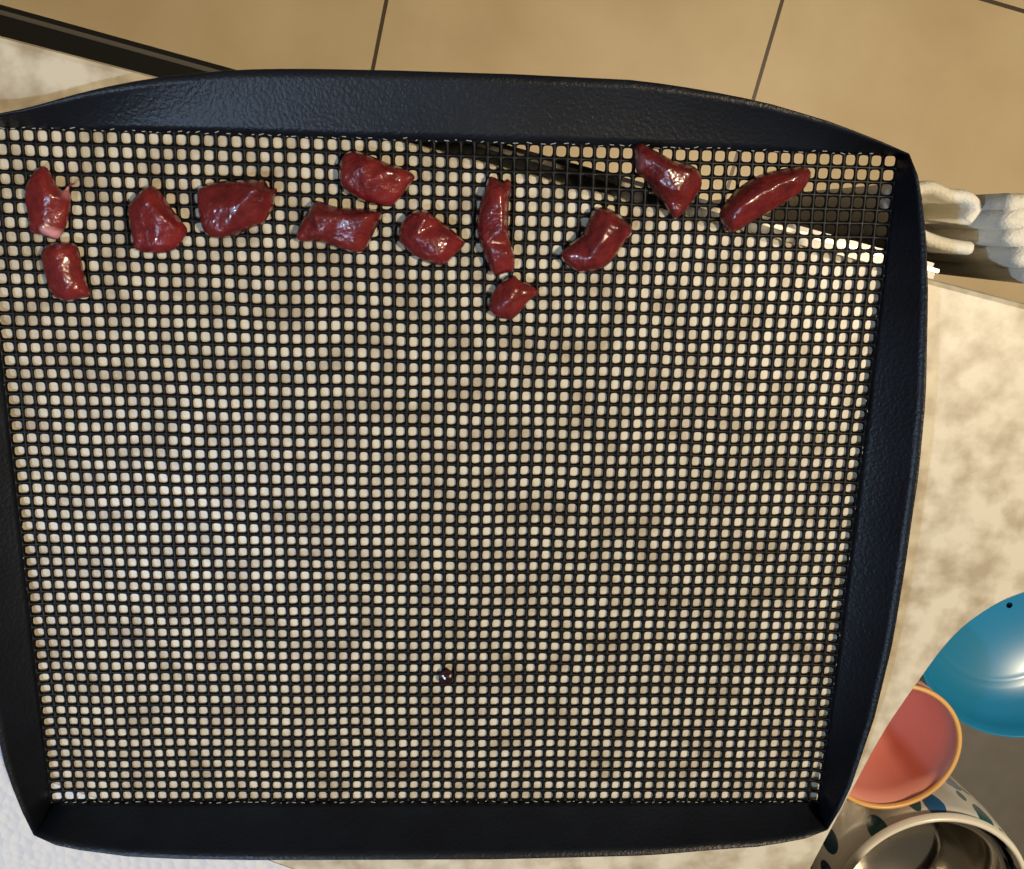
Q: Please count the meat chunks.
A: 12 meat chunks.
